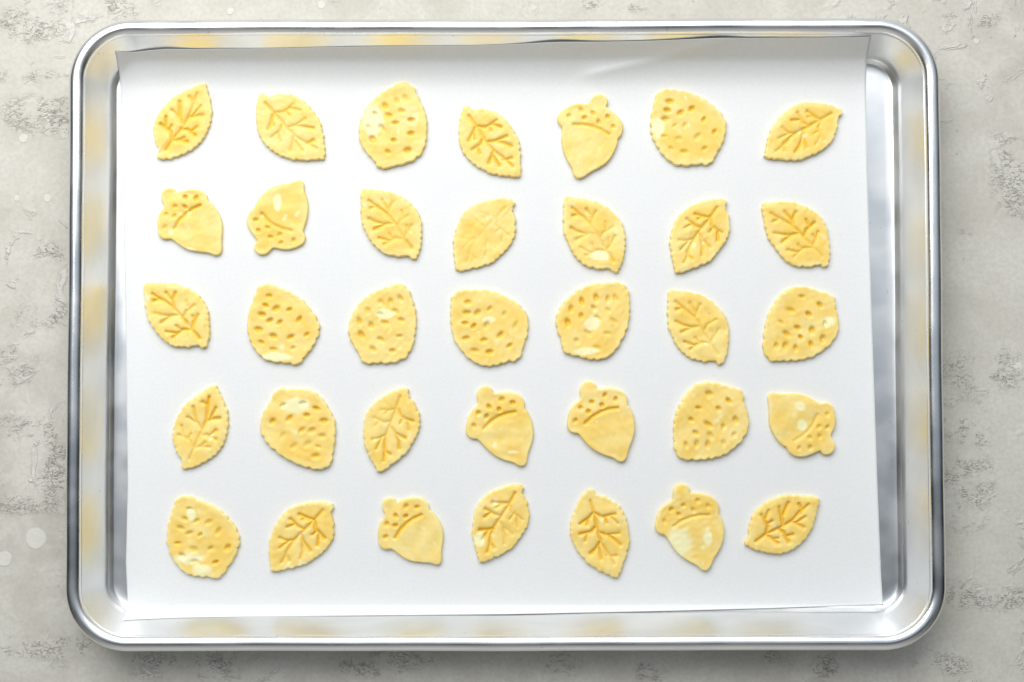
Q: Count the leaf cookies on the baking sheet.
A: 17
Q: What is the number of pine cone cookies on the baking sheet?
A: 10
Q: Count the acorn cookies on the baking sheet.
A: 8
